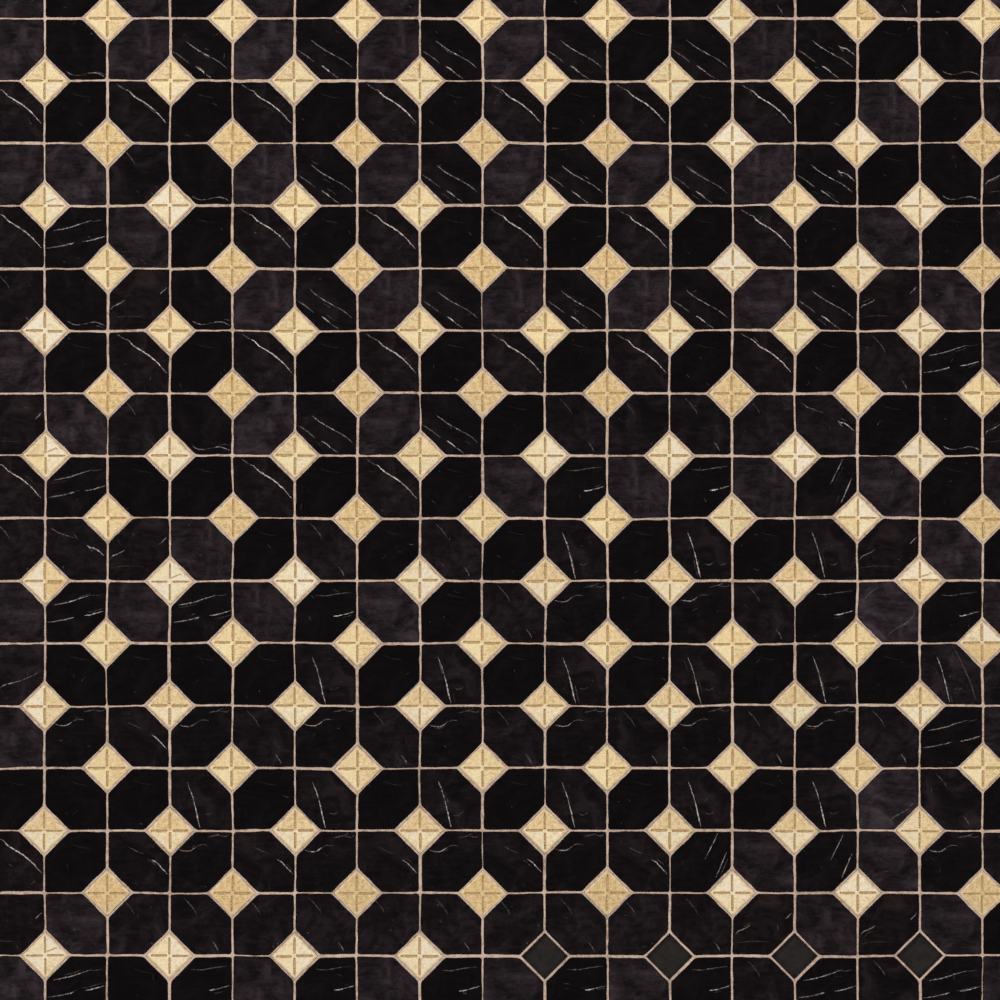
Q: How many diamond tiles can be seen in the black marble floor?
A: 124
